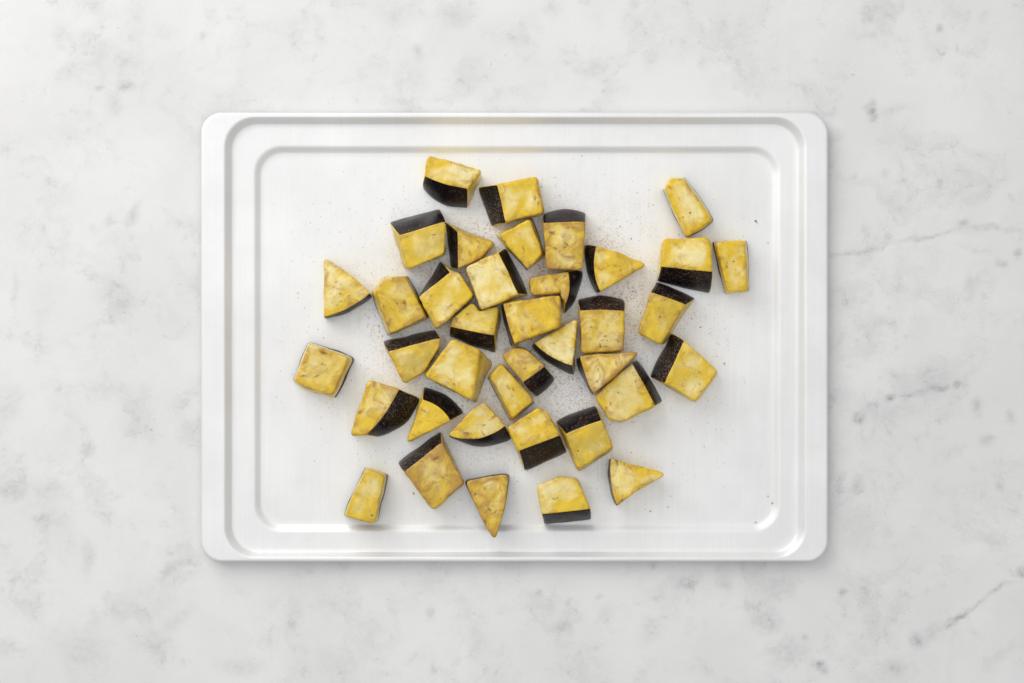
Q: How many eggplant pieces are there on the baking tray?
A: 38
